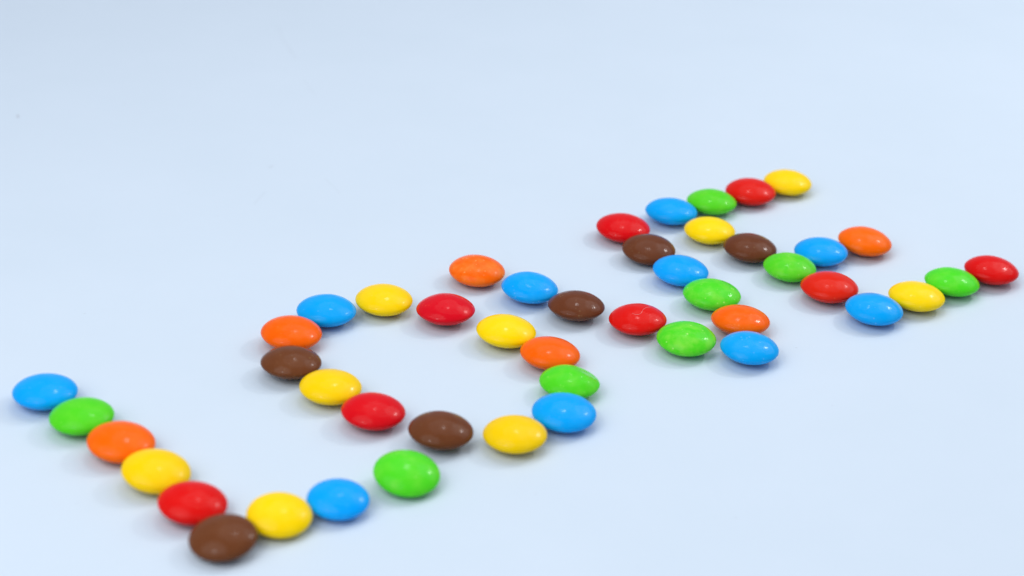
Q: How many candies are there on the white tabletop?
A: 47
